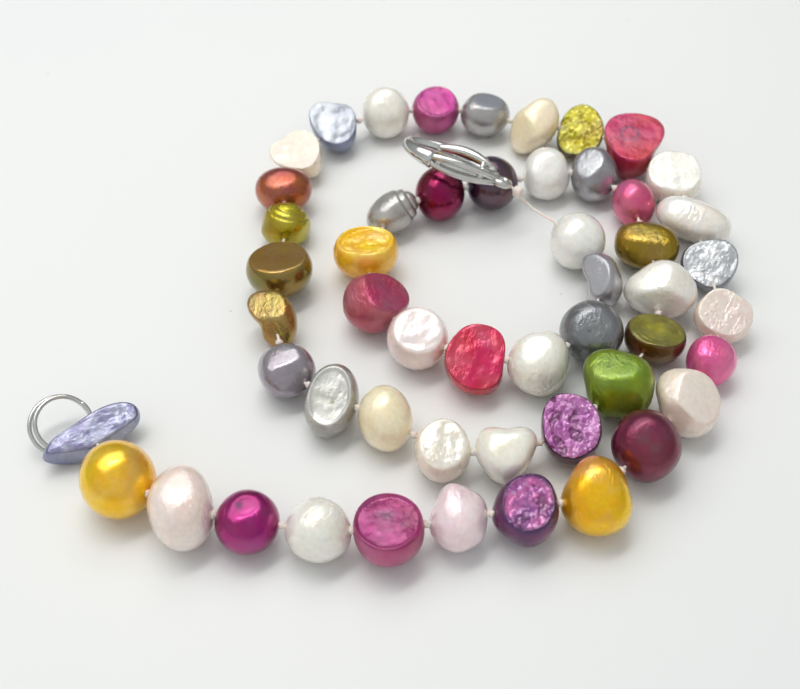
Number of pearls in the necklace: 52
